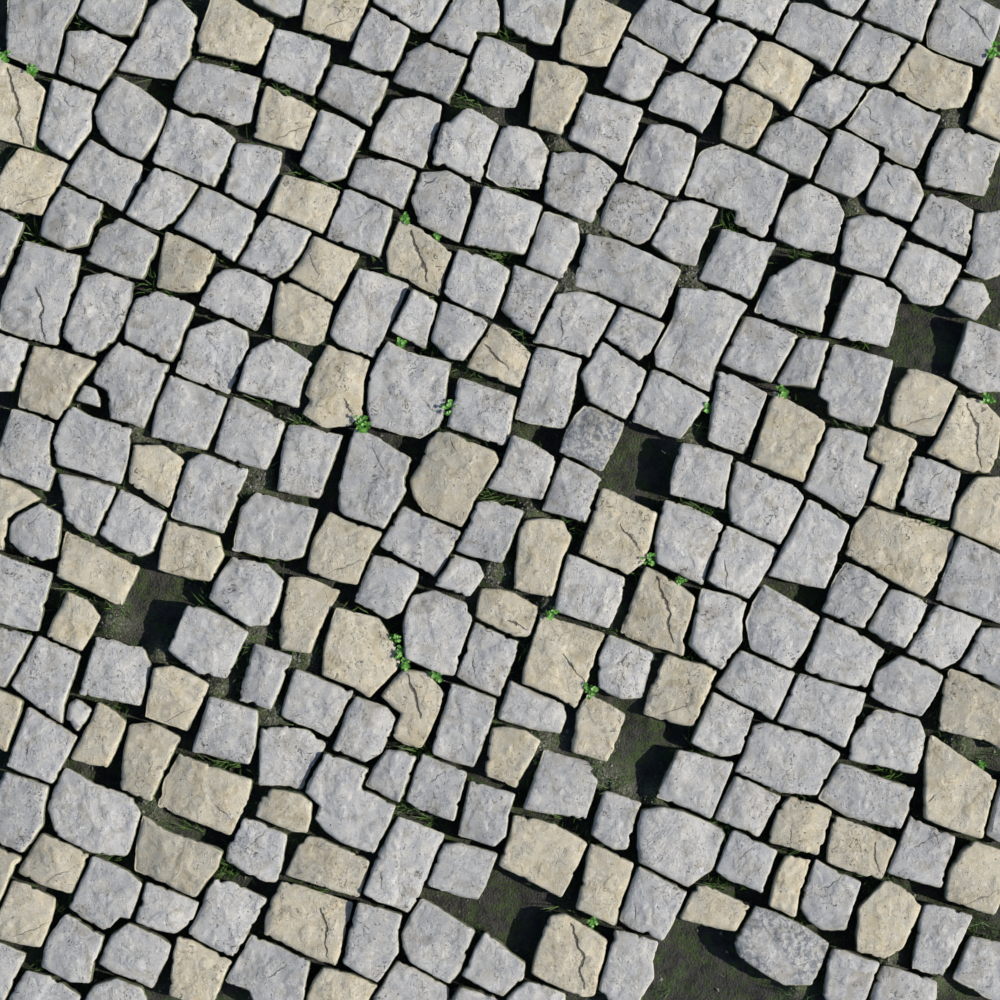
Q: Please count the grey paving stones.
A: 193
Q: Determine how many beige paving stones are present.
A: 68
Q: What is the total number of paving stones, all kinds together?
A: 261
